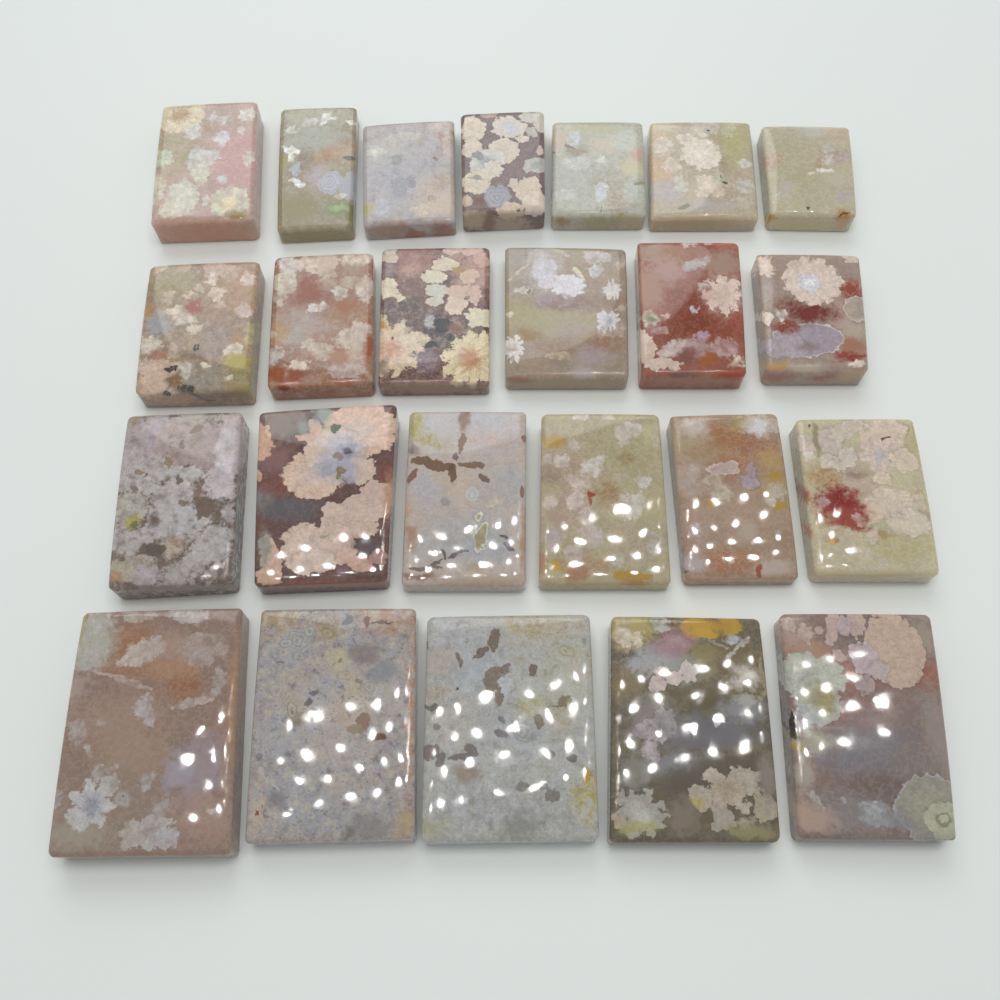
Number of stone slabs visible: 24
